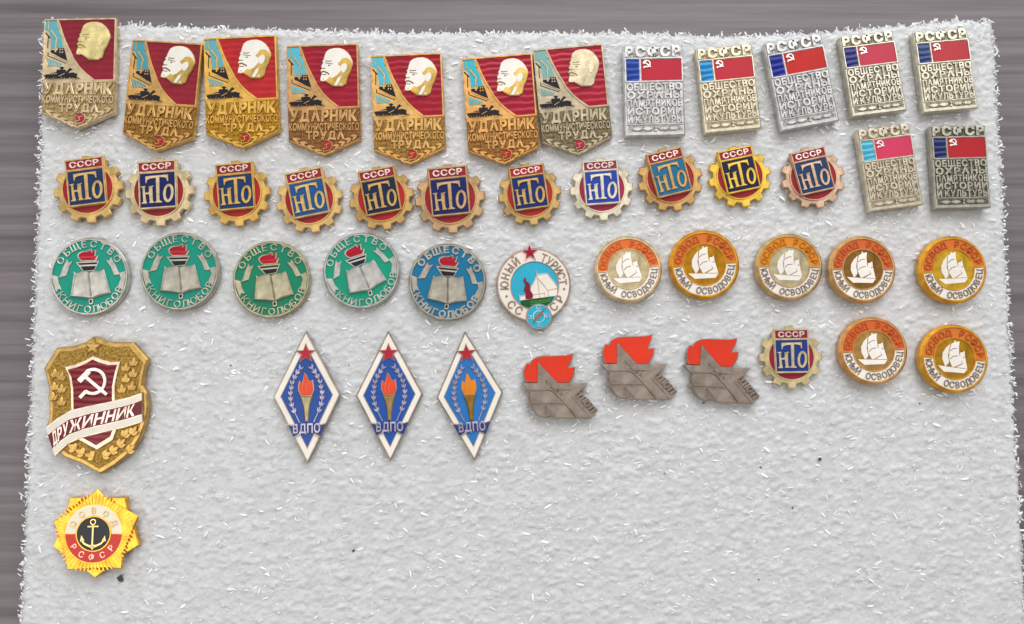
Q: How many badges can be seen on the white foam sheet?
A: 47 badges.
